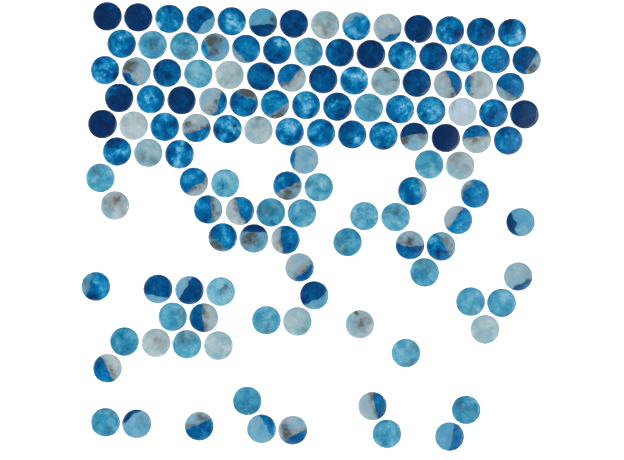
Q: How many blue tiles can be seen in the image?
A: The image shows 43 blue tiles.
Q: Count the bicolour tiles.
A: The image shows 46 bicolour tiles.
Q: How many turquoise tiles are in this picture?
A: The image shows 27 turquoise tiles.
